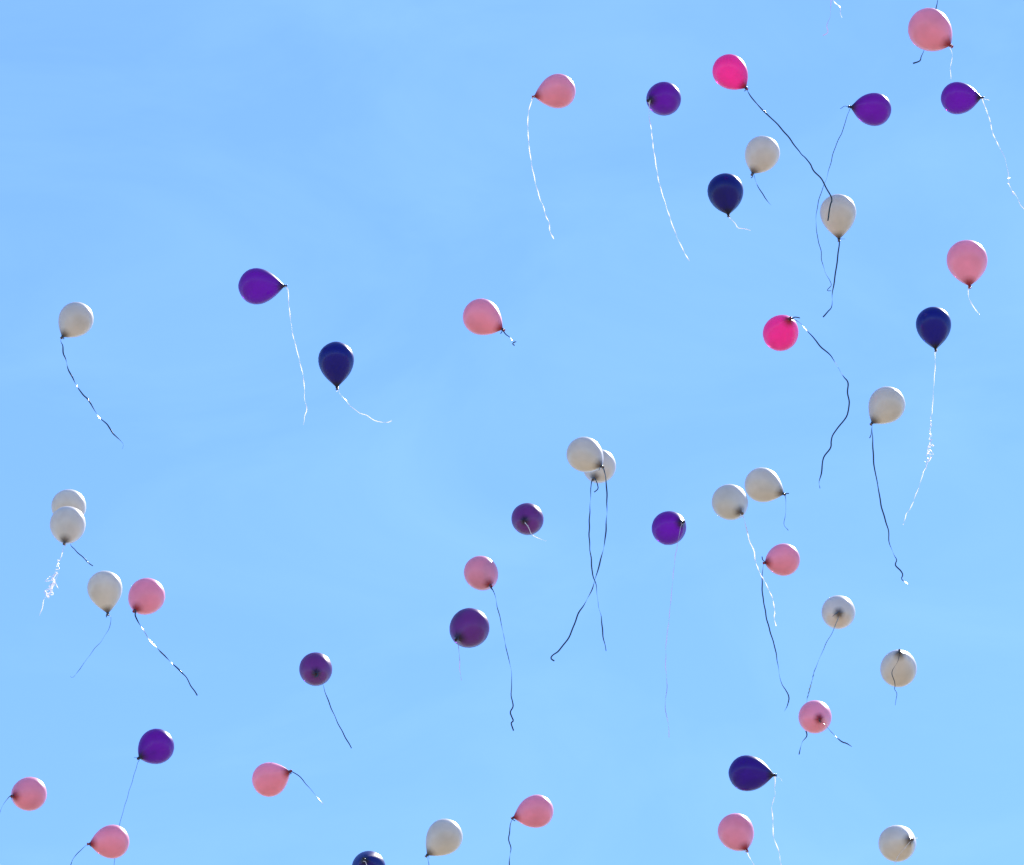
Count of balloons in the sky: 44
